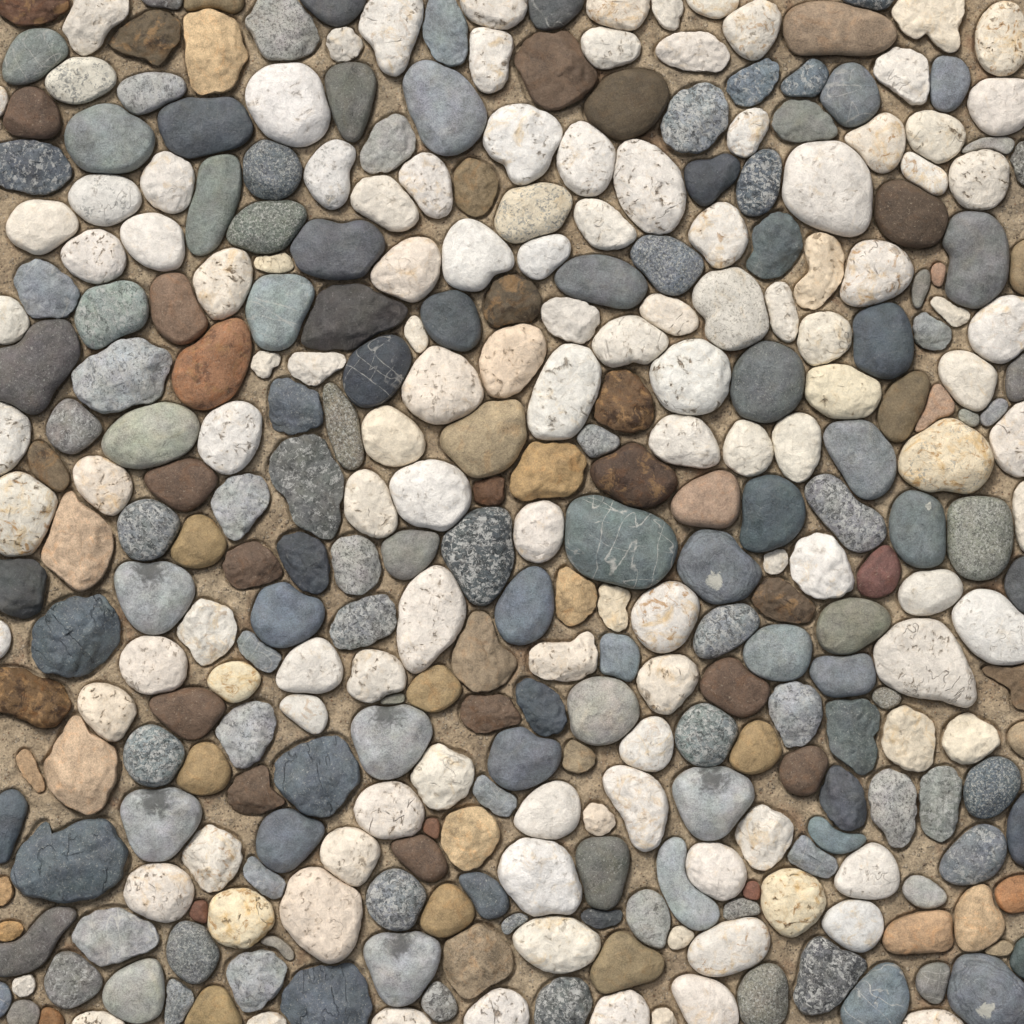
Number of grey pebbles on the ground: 135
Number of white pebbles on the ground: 126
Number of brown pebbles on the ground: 62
